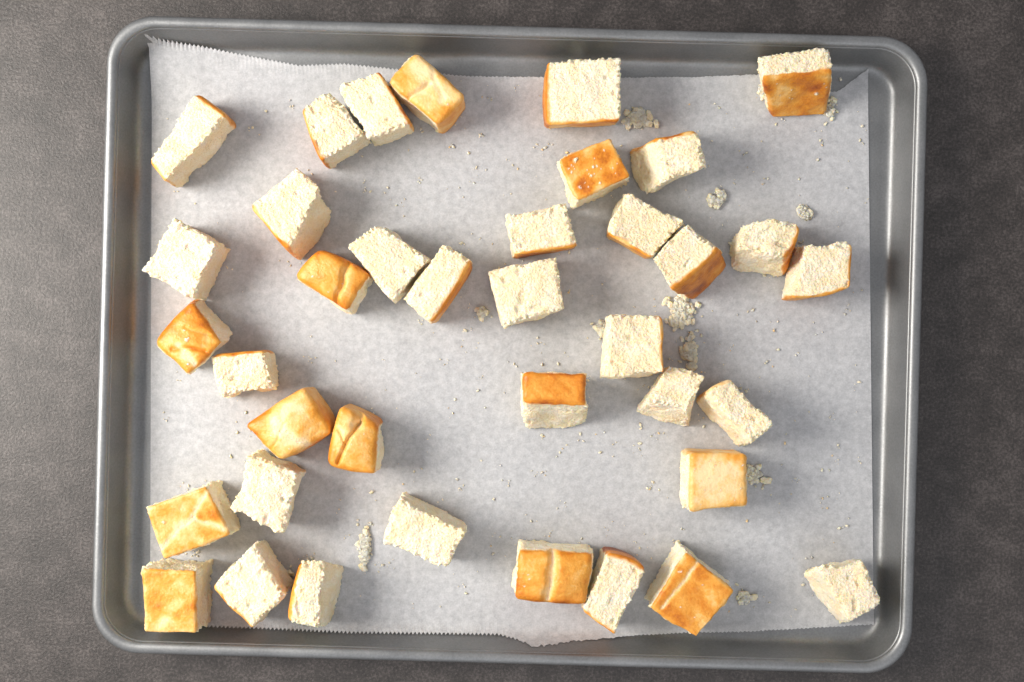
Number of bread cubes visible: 38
